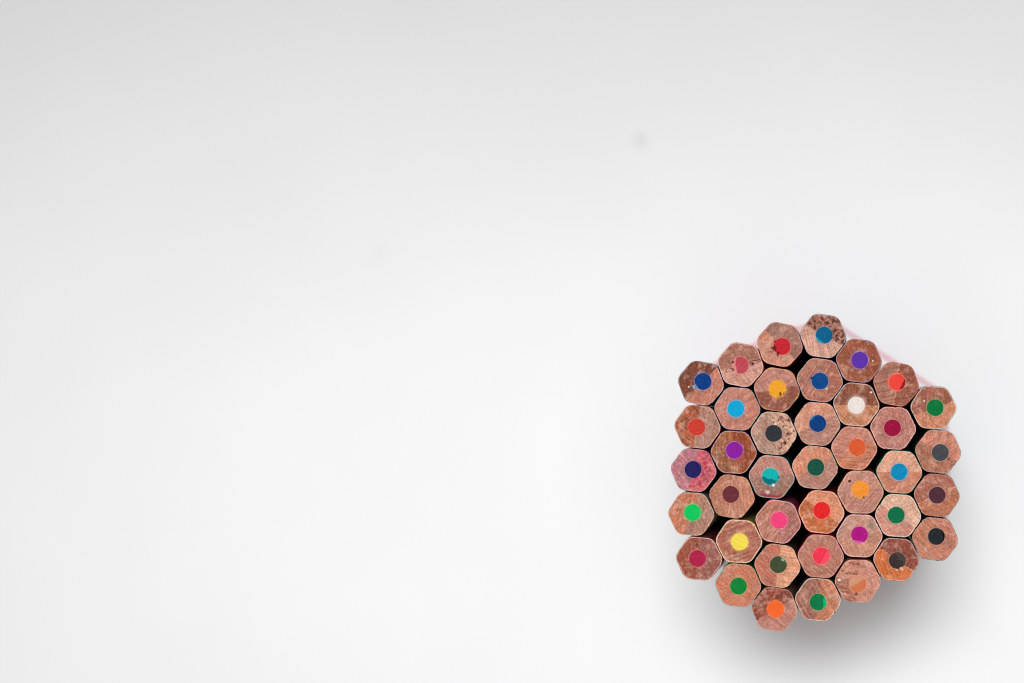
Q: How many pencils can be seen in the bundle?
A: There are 40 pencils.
